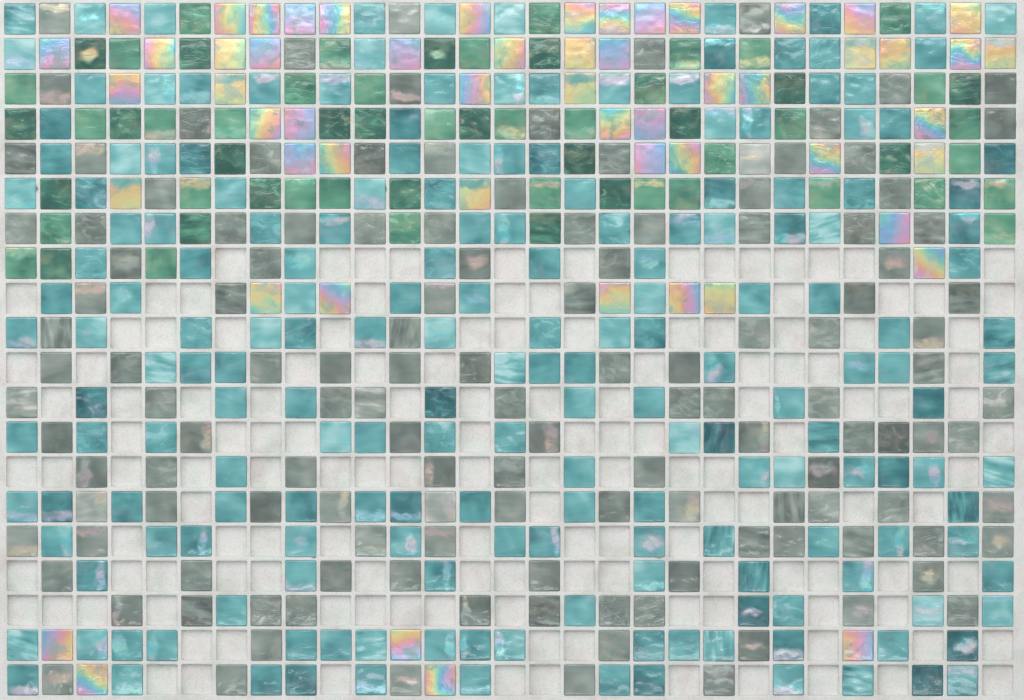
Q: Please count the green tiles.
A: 59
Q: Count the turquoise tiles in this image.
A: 192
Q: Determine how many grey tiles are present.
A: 133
